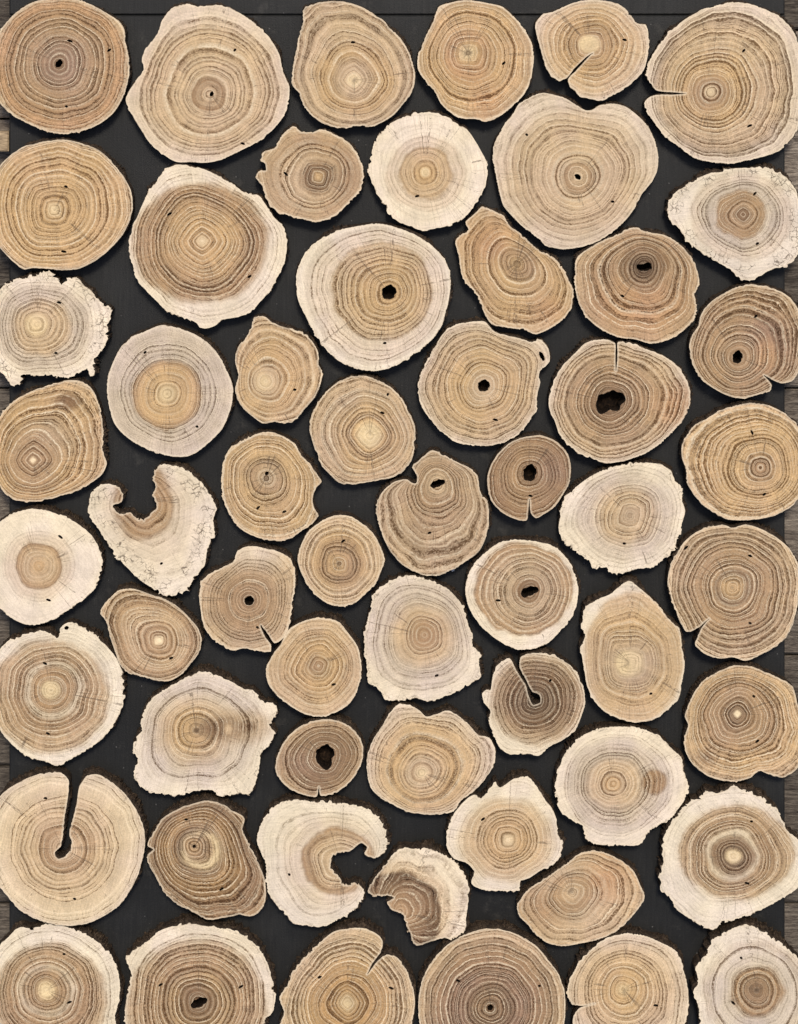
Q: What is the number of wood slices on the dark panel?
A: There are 58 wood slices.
